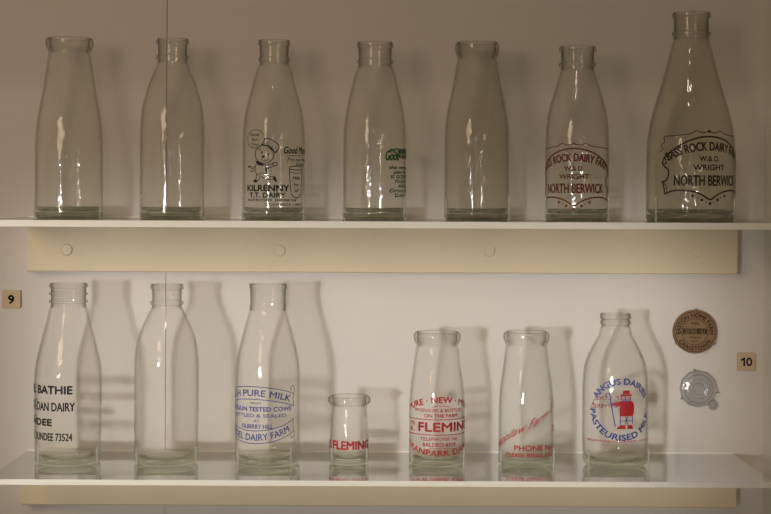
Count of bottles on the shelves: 14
